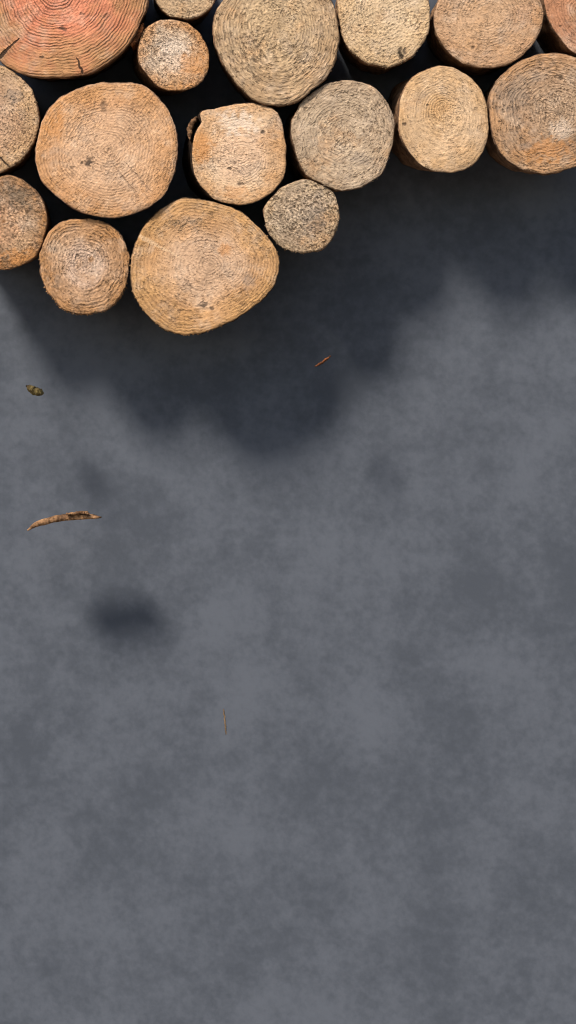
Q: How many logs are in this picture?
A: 17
